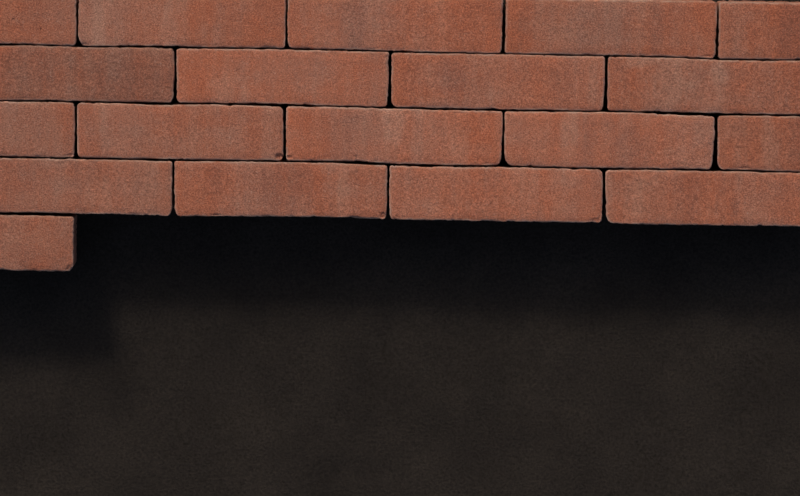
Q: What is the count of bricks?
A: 19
